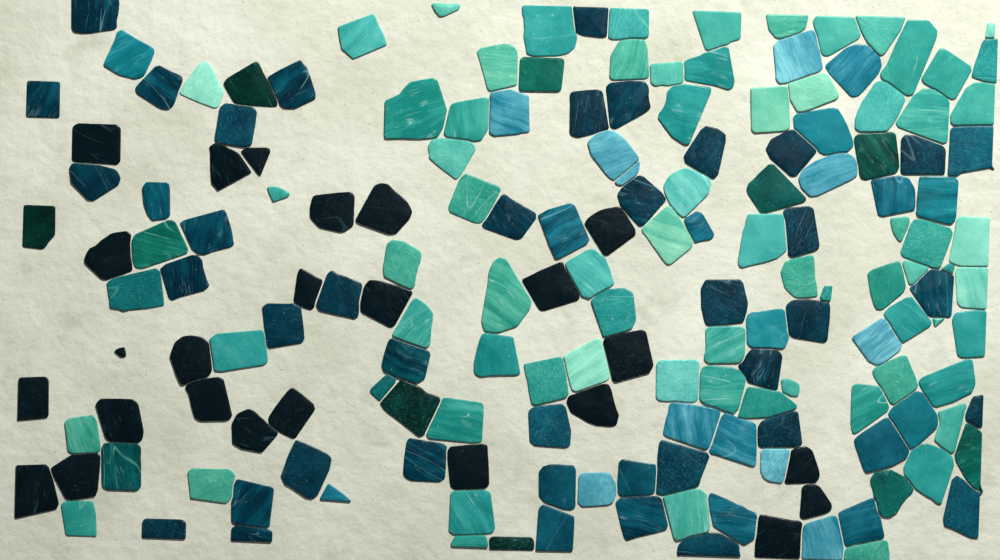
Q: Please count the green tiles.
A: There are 13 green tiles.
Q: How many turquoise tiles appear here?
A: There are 70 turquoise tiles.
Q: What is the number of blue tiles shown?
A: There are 65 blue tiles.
